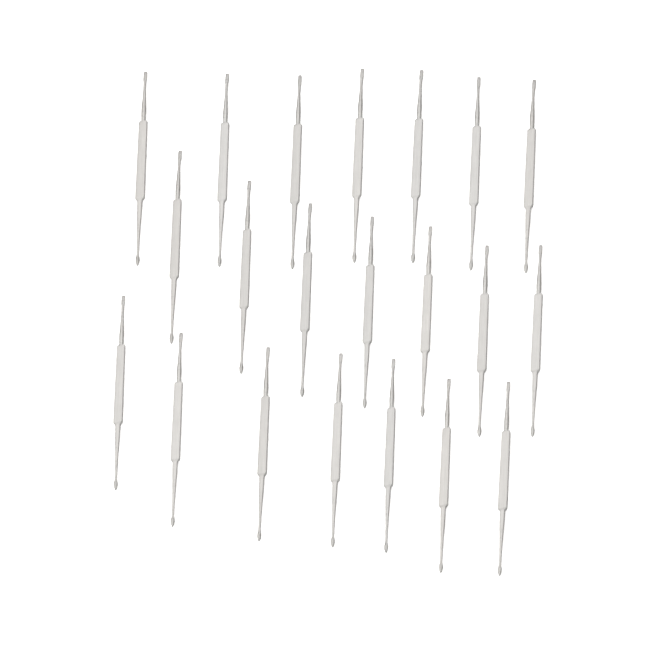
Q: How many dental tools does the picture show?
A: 21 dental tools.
